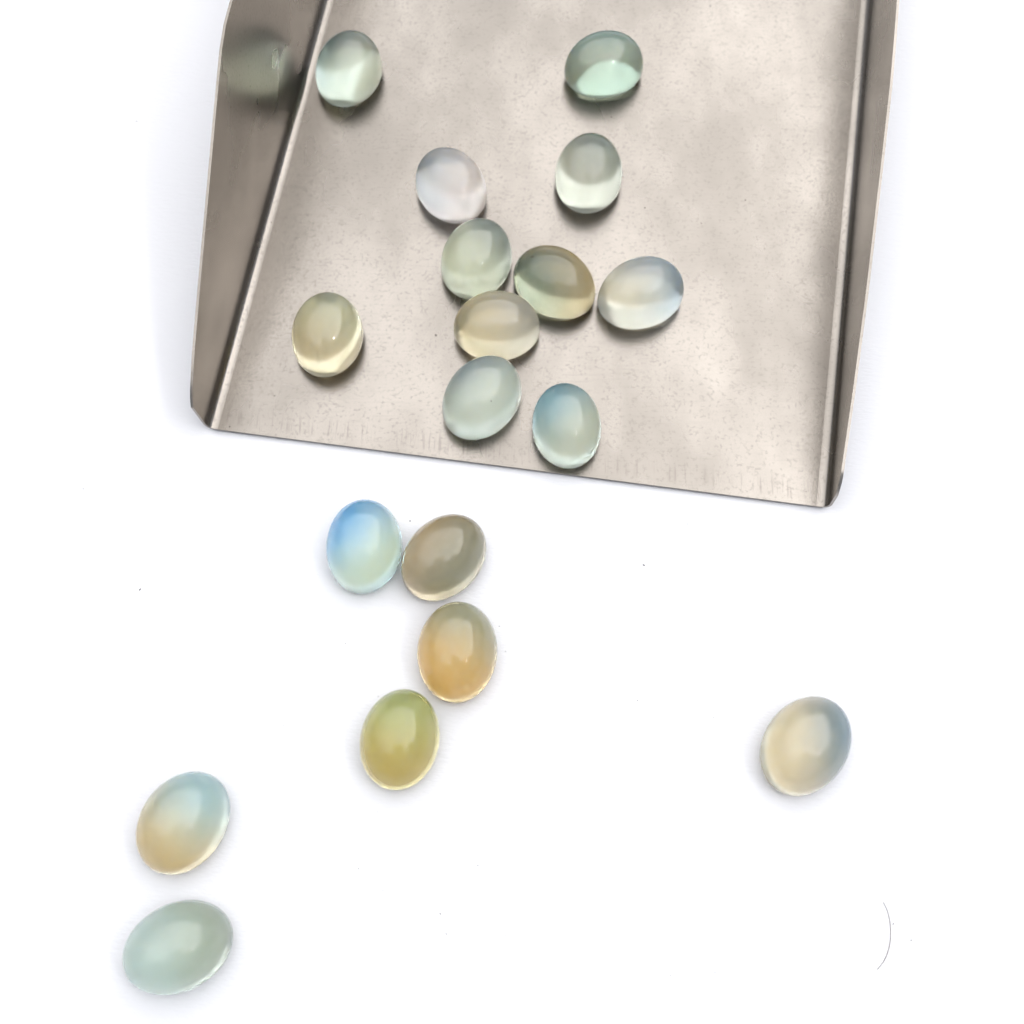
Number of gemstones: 18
